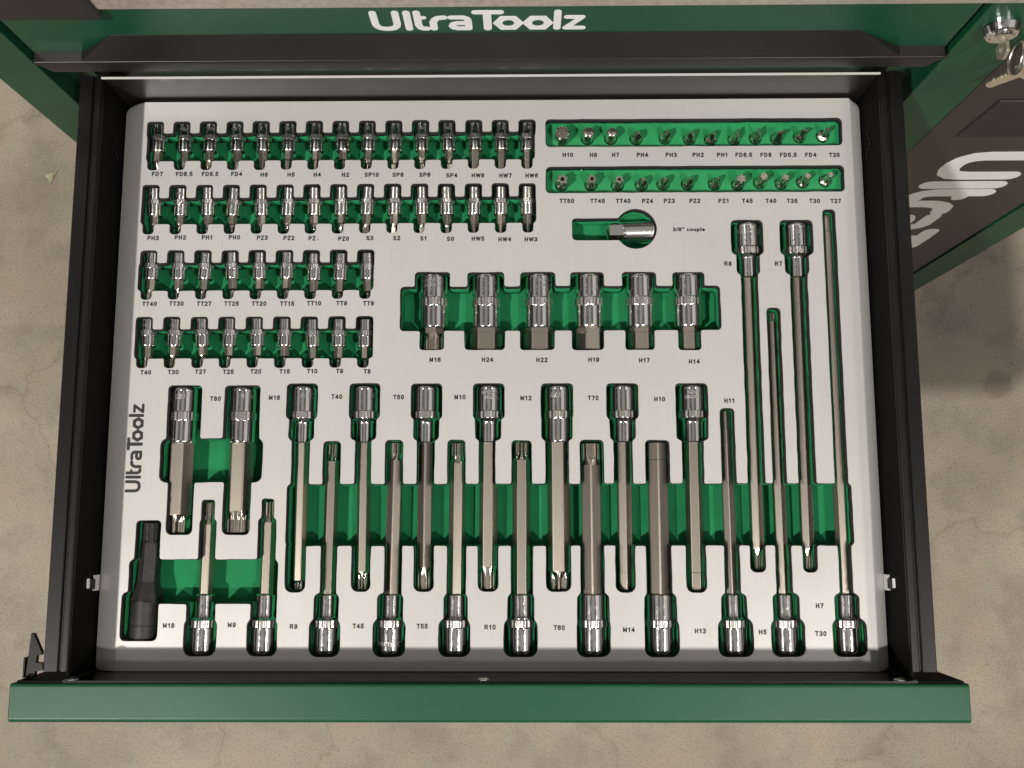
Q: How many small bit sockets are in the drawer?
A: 48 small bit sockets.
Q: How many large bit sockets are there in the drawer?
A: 29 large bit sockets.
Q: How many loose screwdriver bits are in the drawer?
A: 24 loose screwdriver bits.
